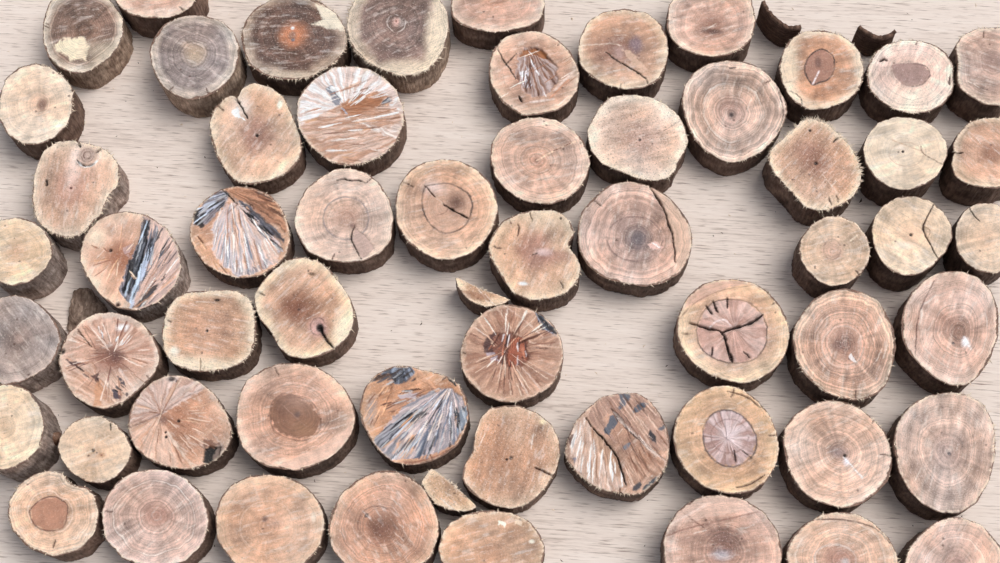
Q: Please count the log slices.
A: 58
